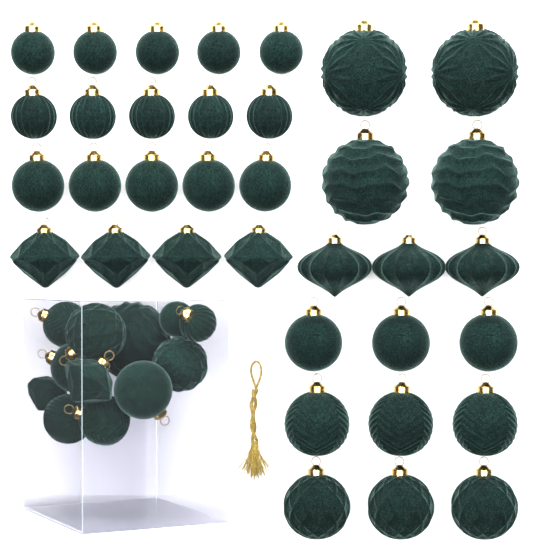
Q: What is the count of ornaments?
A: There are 47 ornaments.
